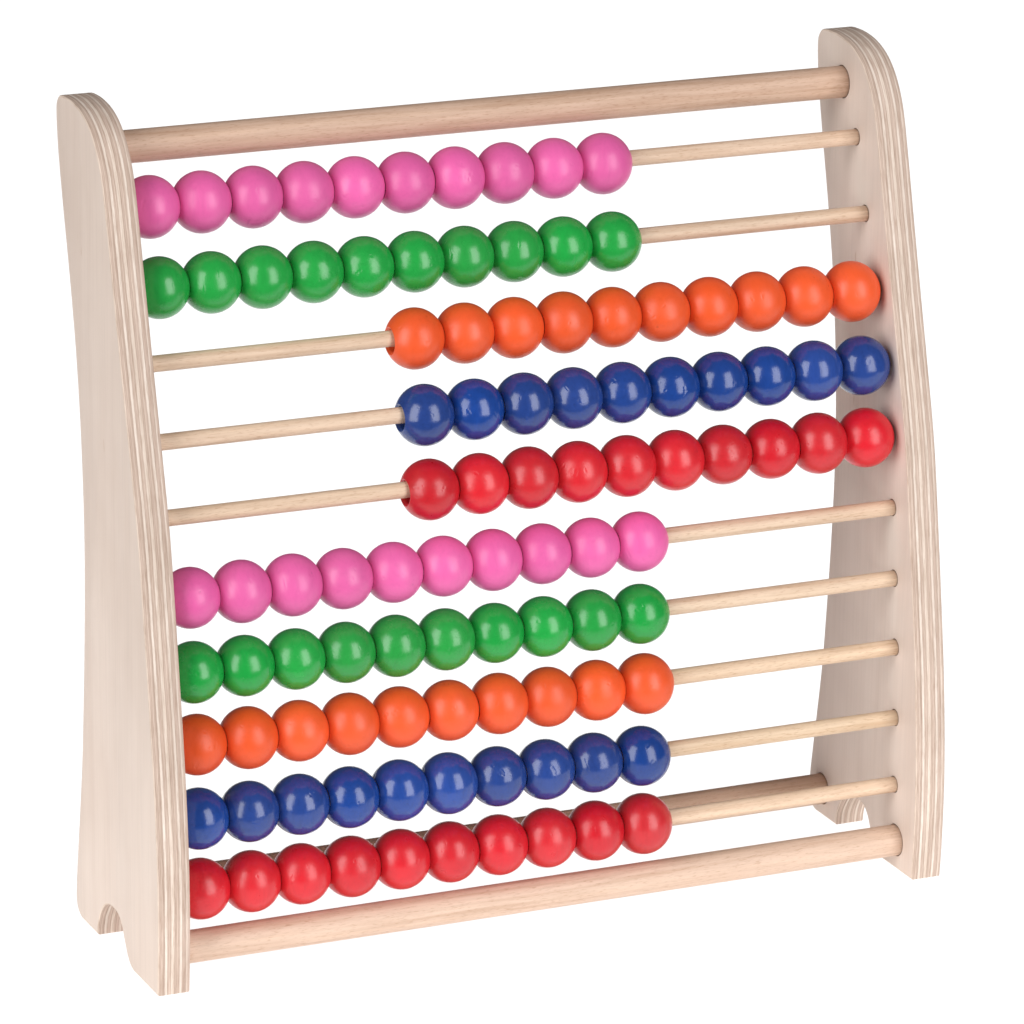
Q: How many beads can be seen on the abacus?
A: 100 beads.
